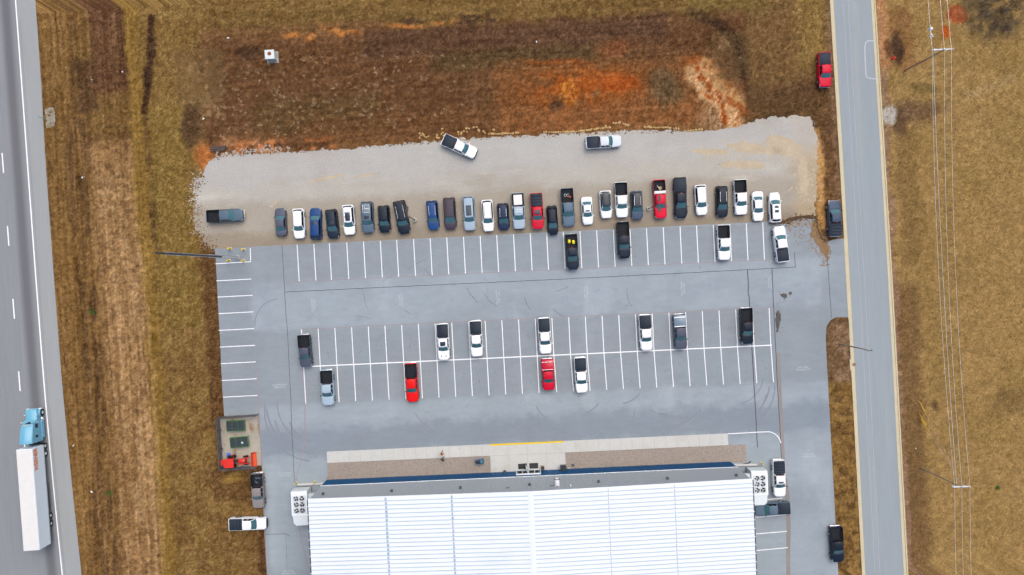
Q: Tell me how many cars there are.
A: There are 21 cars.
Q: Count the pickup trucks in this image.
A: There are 32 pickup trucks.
